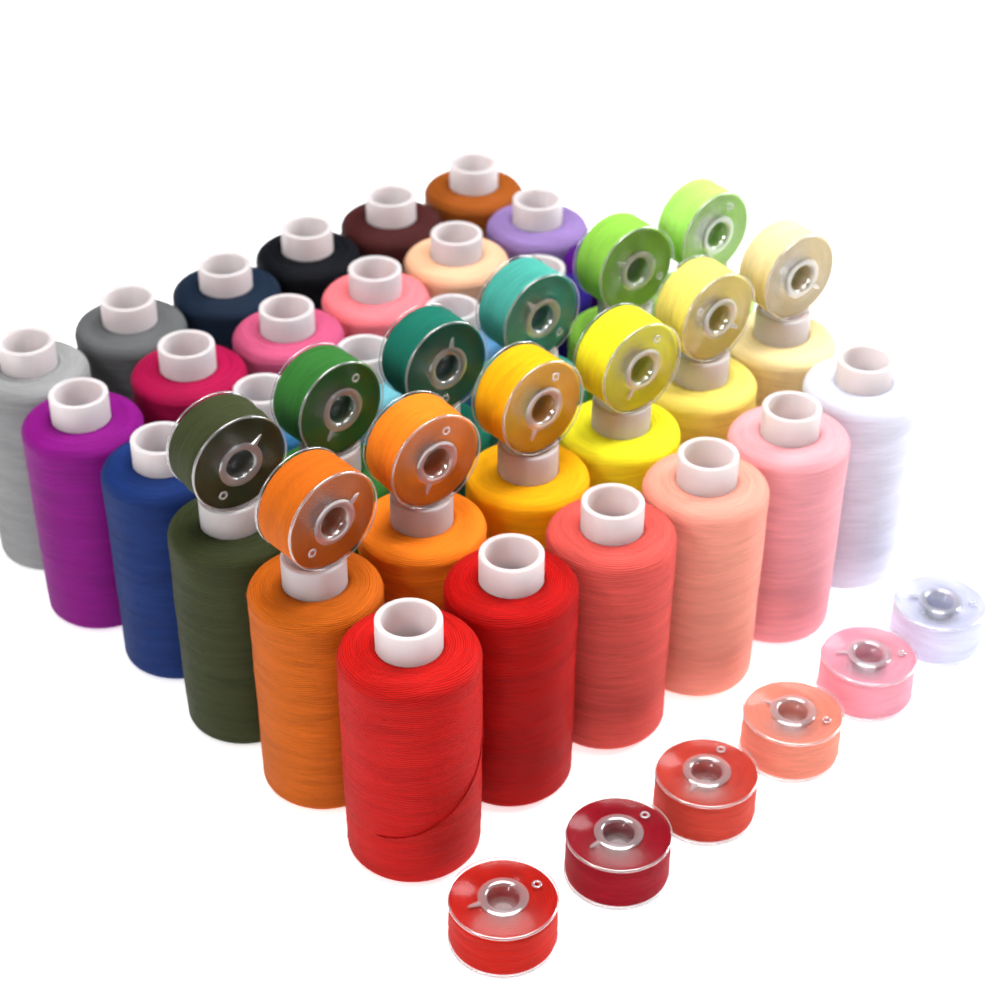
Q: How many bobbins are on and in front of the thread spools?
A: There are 18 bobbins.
